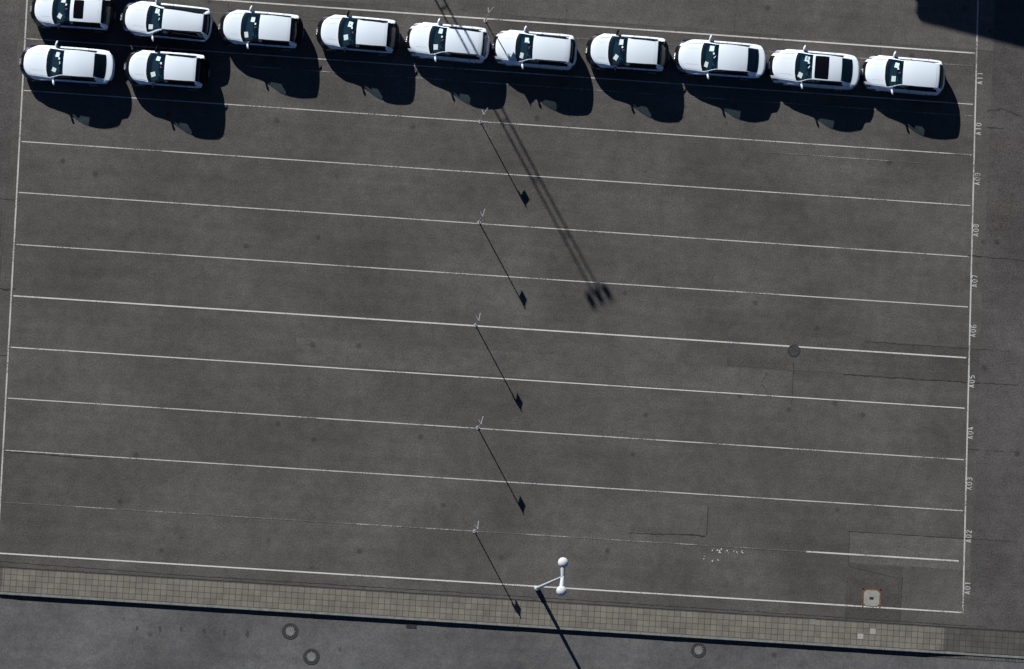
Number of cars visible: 12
